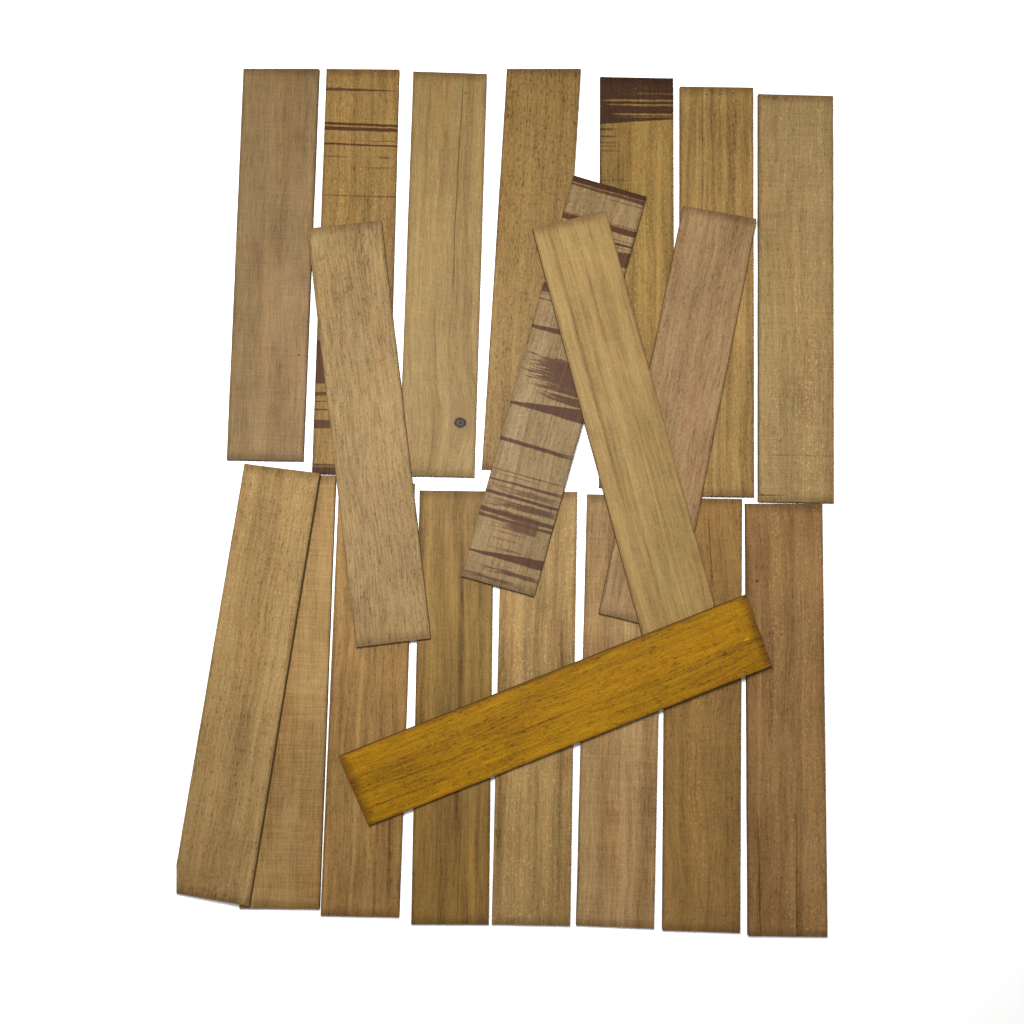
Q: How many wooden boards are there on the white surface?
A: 20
